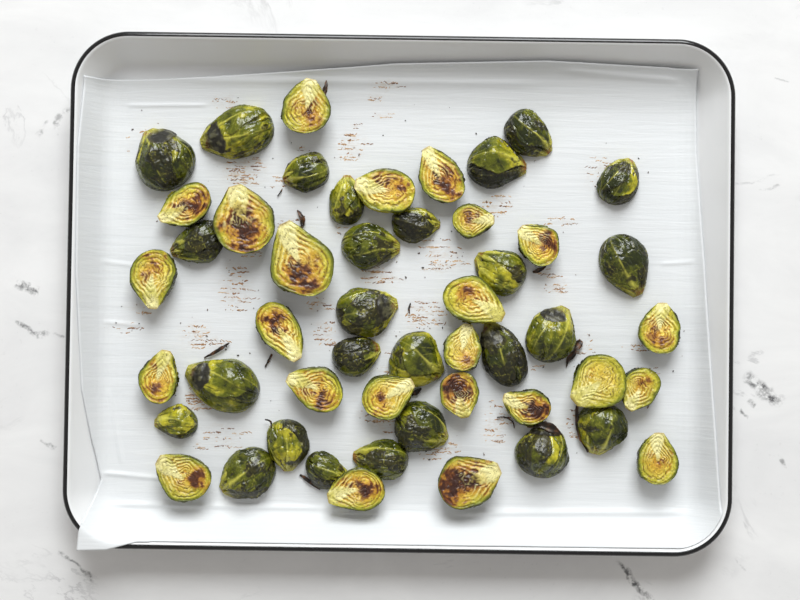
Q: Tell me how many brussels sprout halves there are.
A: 50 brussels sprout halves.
